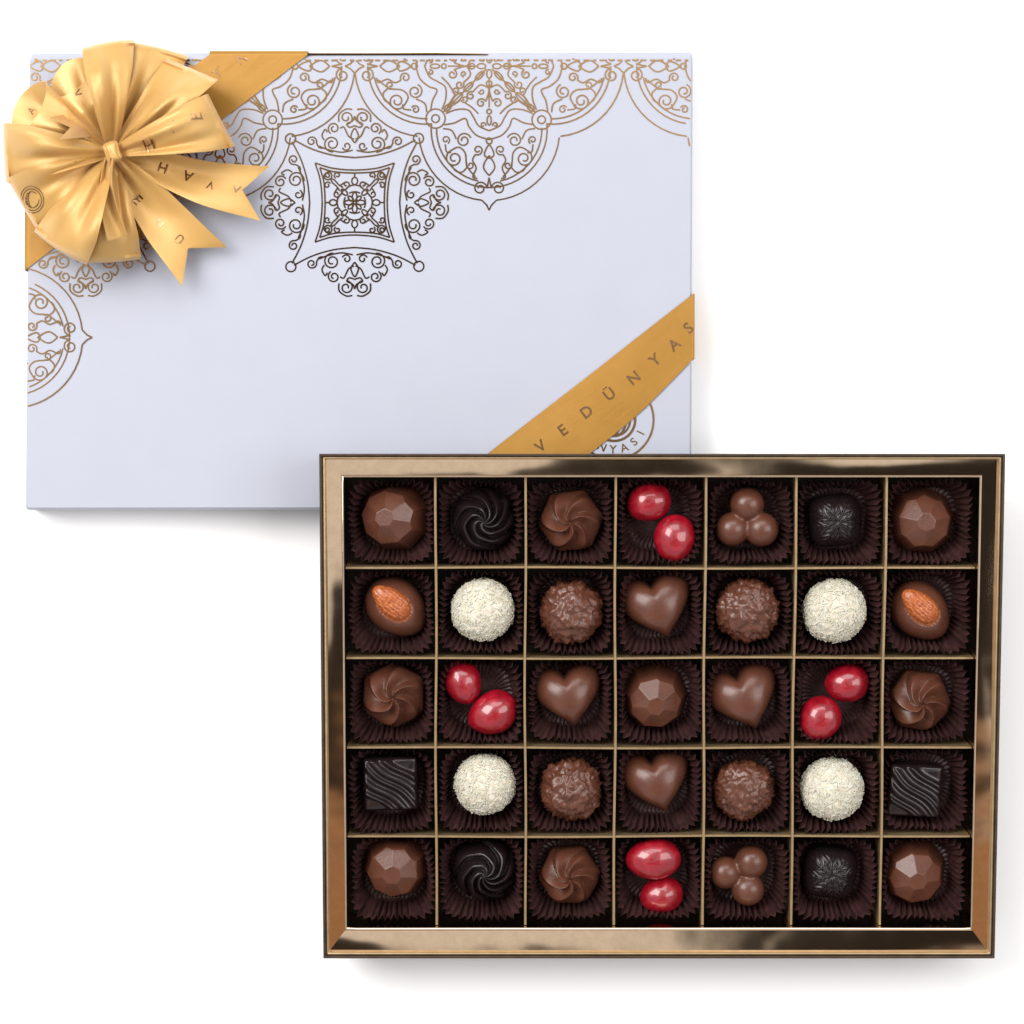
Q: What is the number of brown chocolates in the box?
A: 21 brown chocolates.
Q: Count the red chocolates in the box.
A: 8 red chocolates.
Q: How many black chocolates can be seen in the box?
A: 6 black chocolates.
